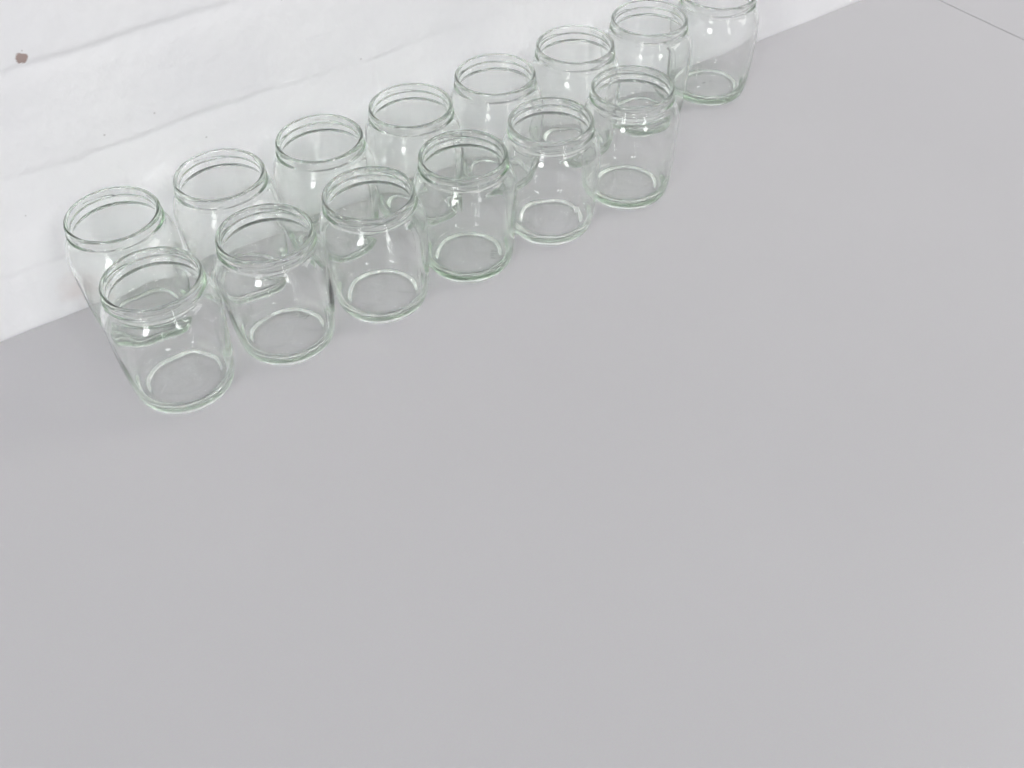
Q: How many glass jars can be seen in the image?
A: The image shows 14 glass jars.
